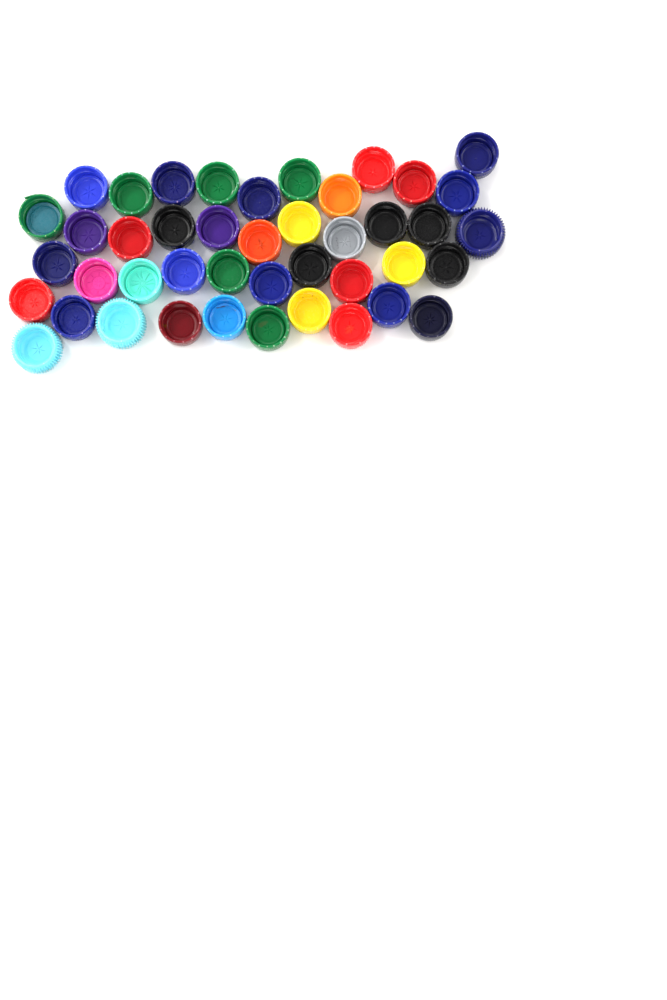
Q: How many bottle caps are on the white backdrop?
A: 43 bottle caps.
